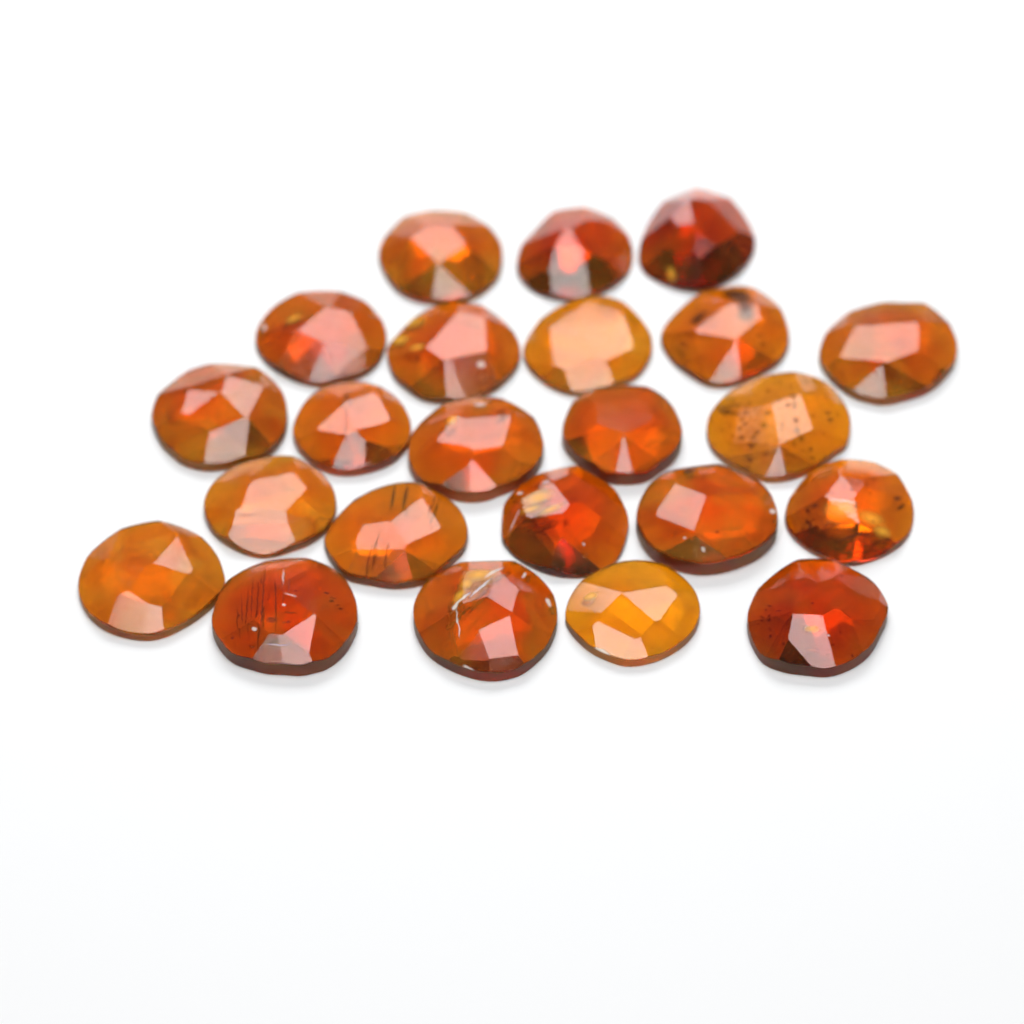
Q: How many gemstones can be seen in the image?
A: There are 23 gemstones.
